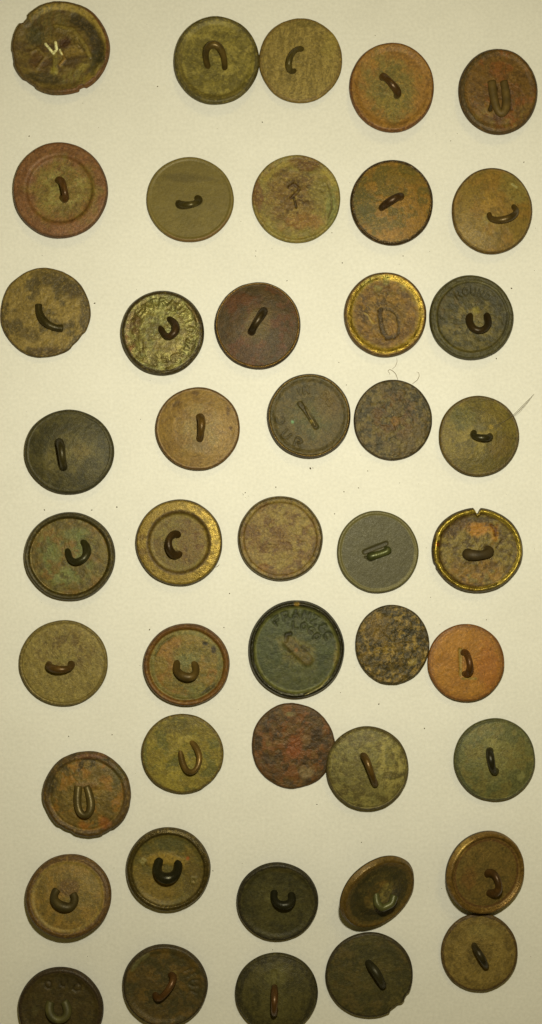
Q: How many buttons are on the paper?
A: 45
